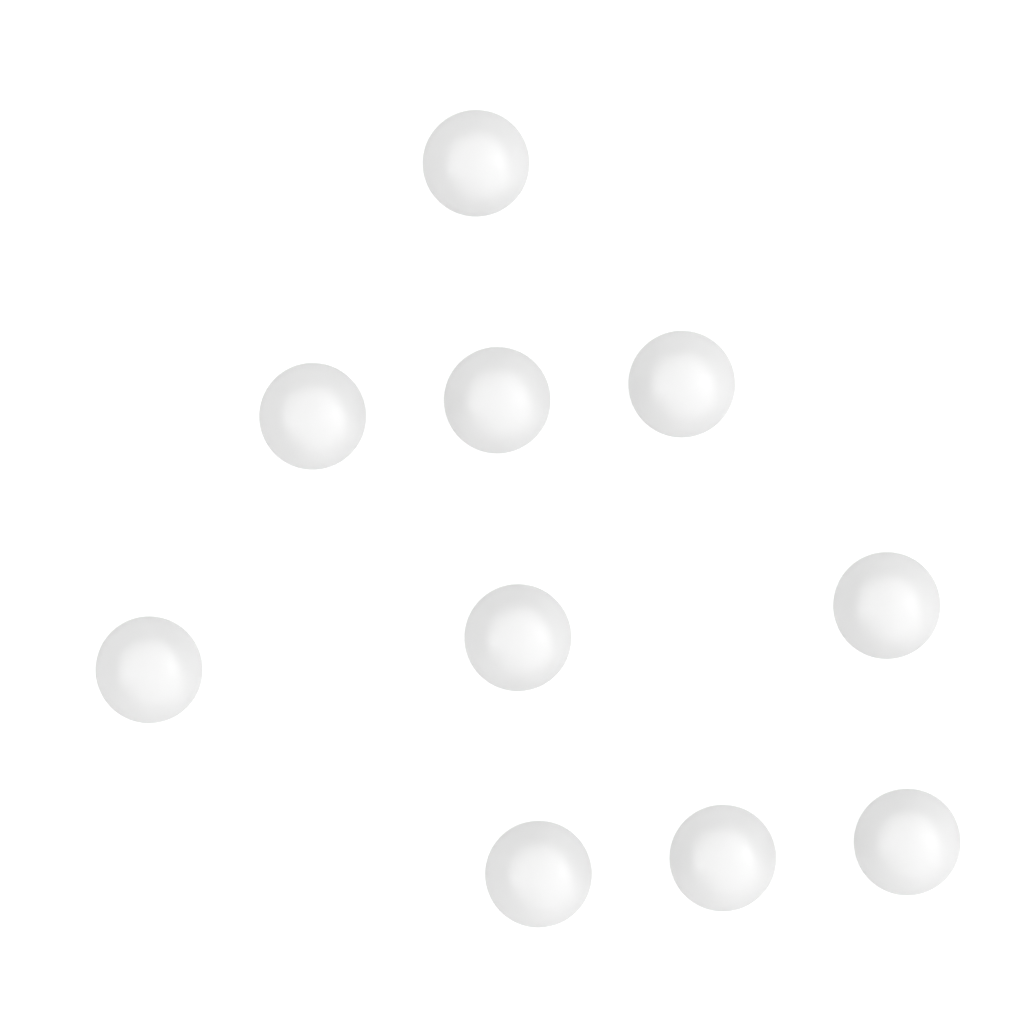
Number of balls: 10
